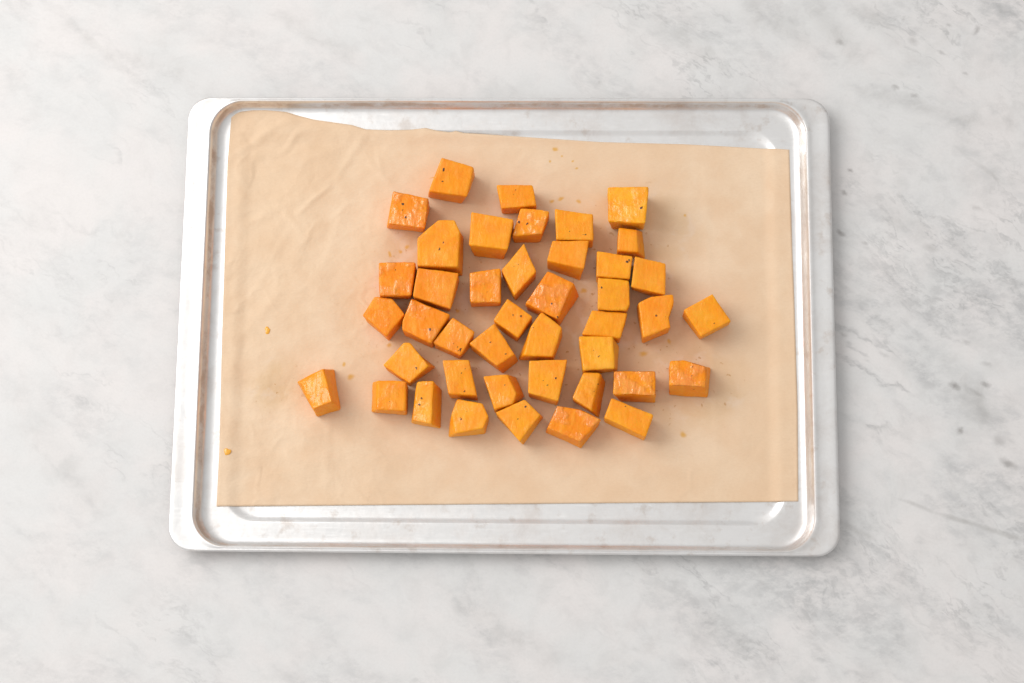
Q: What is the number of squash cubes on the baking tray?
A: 42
